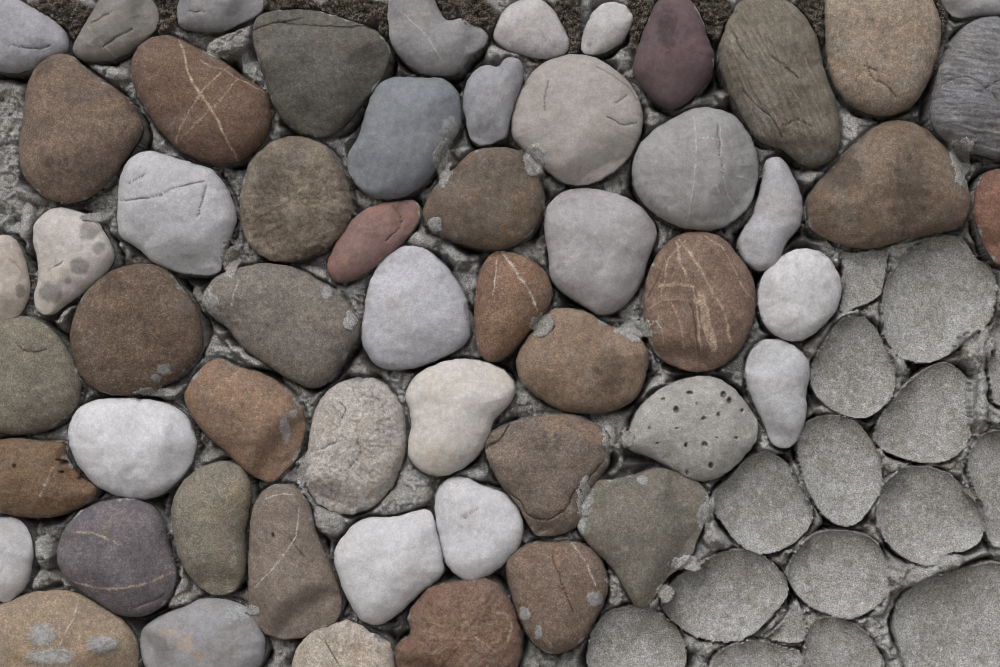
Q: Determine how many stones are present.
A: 56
